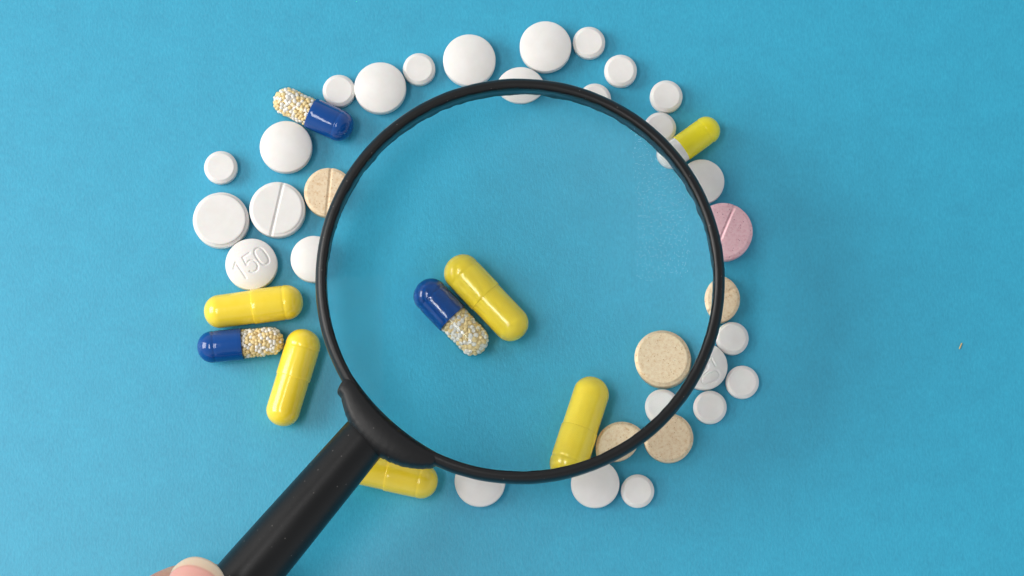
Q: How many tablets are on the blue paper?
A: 32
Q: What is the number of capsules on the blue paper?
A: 9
